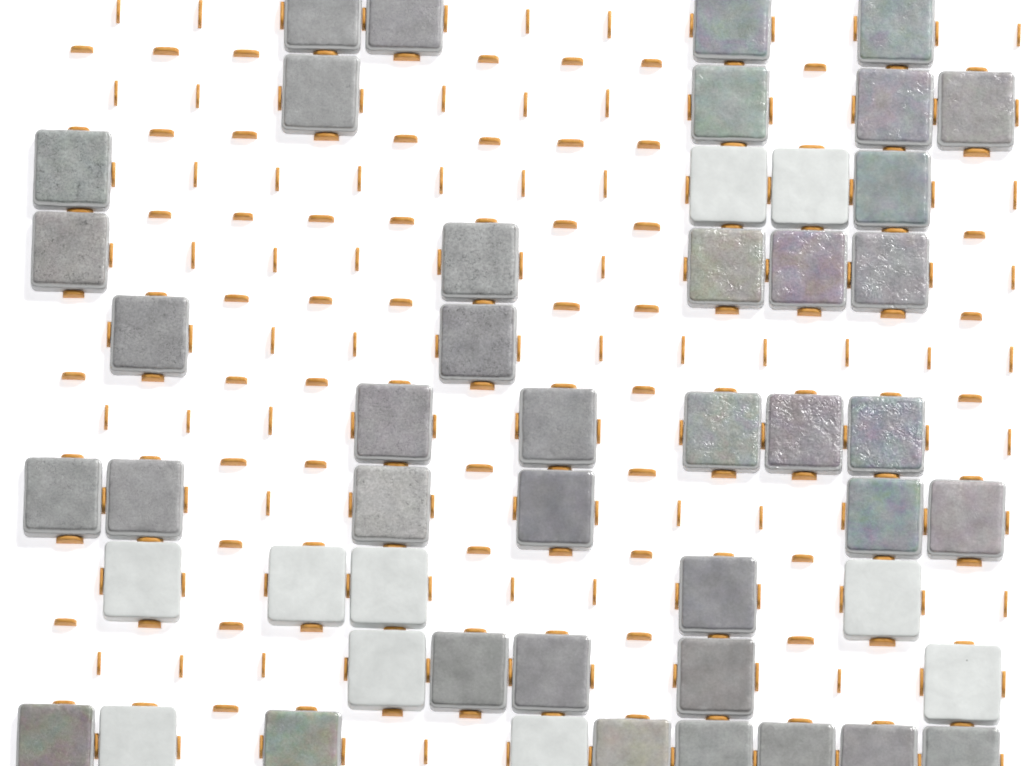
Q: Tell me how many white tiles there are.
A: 10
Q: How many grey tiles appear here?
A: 39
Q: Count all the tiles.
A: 49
